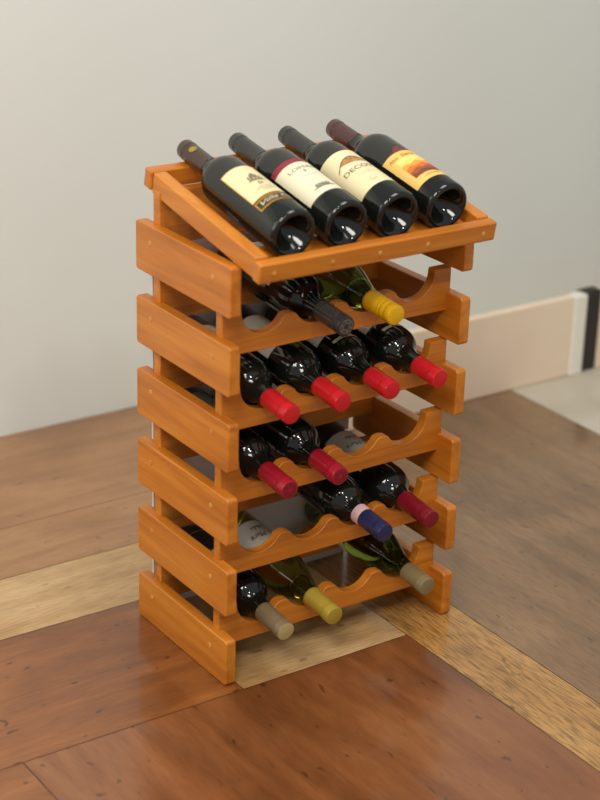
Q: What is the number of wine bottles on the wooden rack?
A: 17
